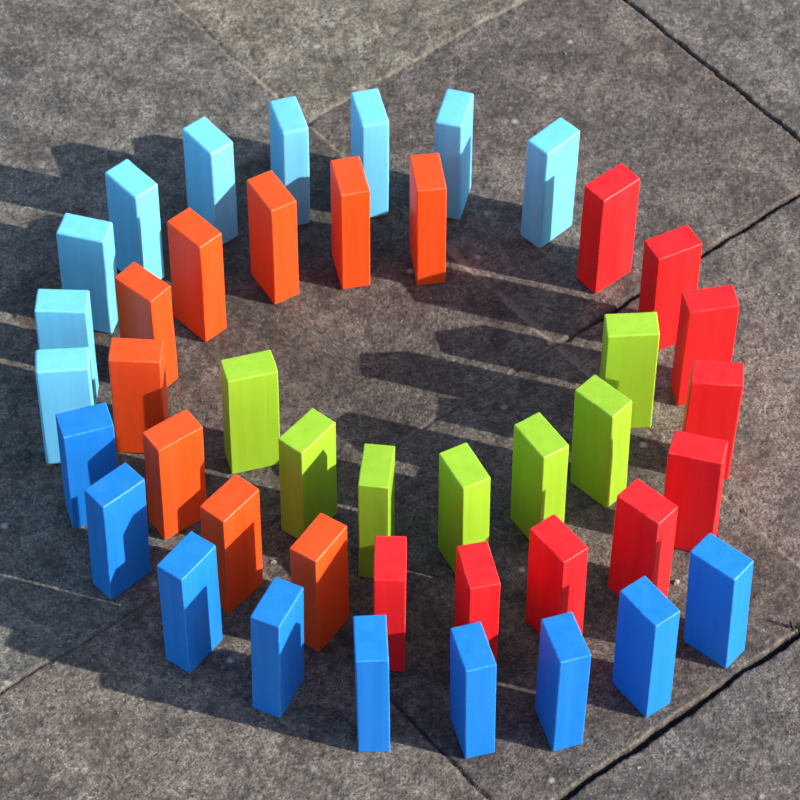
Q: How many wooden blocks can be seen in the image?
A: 43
